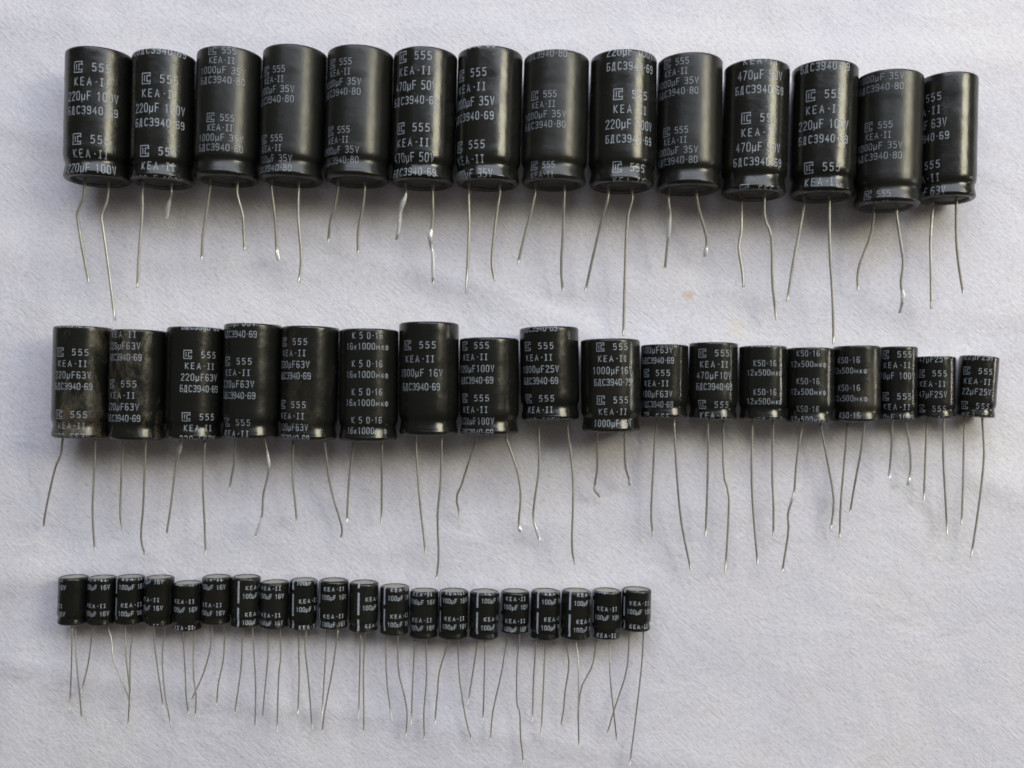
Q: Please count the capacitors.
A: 52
